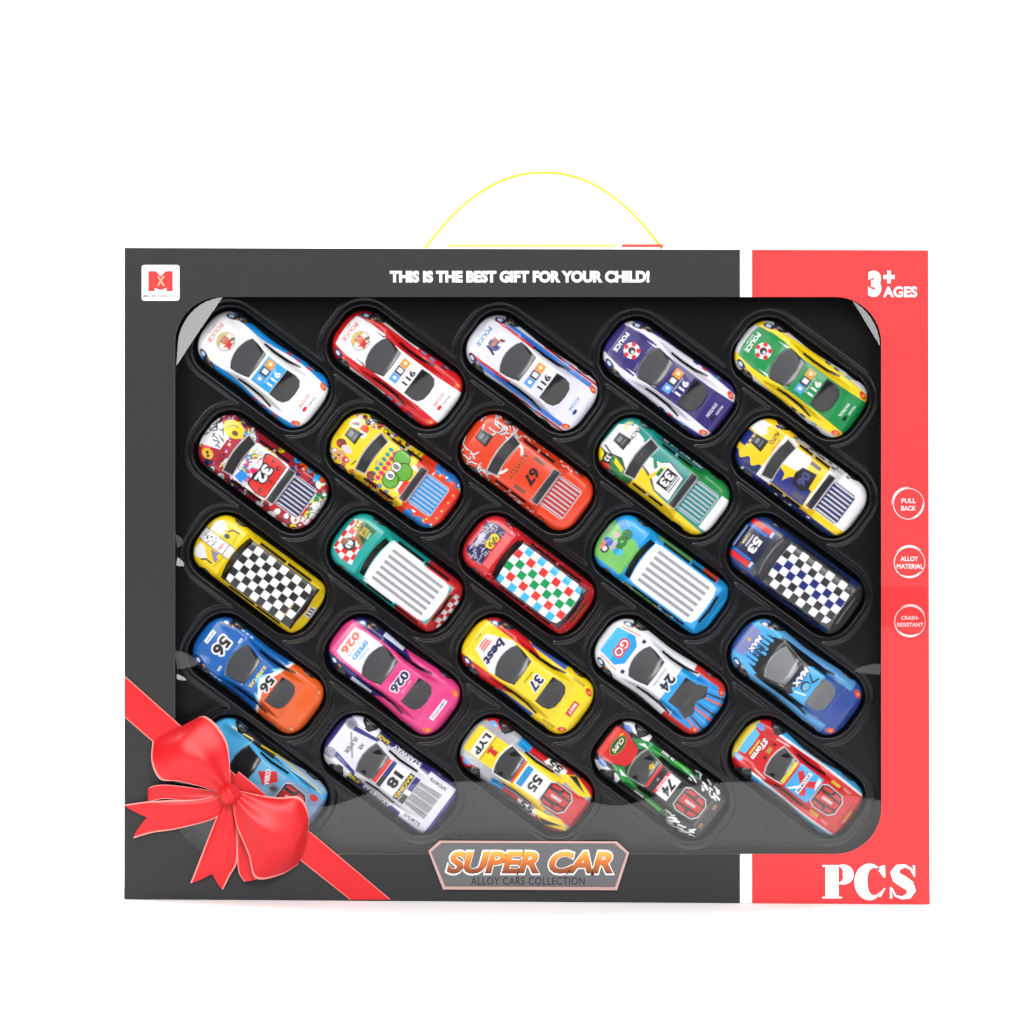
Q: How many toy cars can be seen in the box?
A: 25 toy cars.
